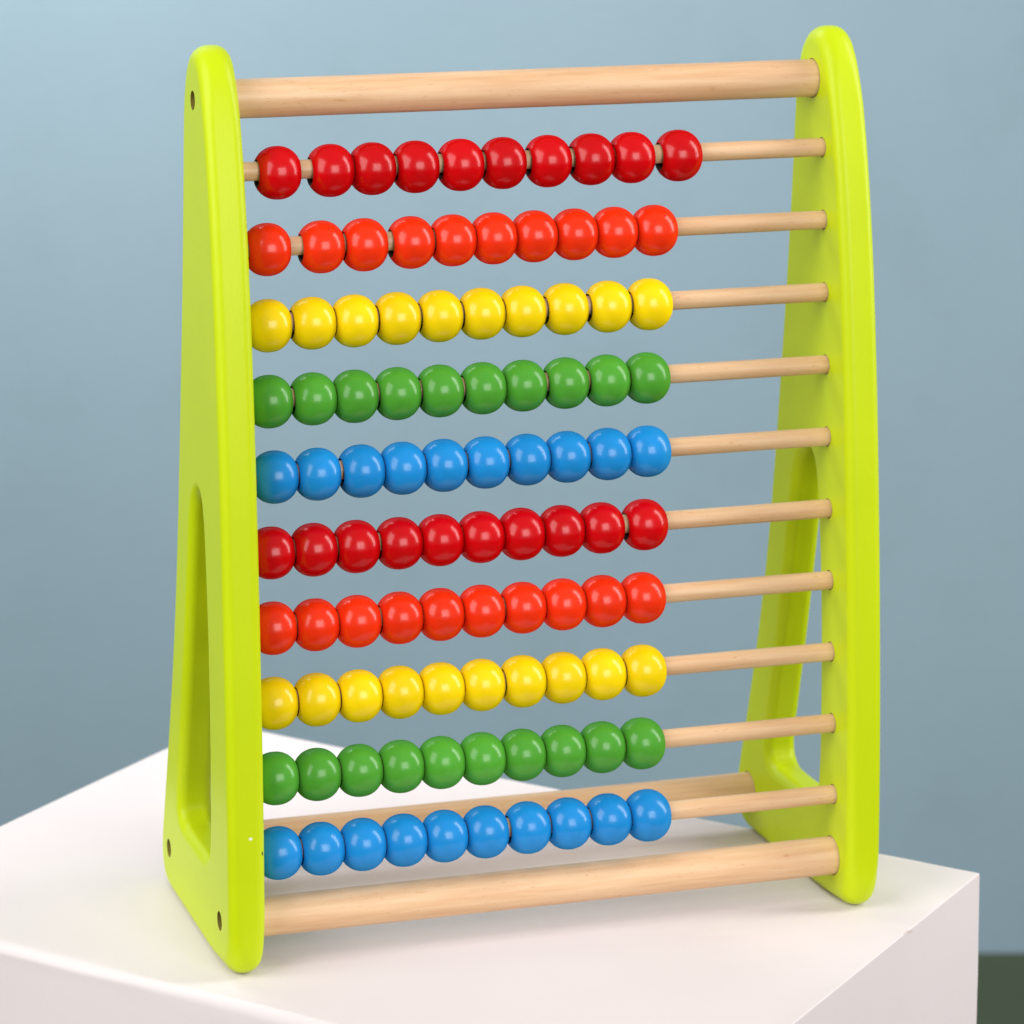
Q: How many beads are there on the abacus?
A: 100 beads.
